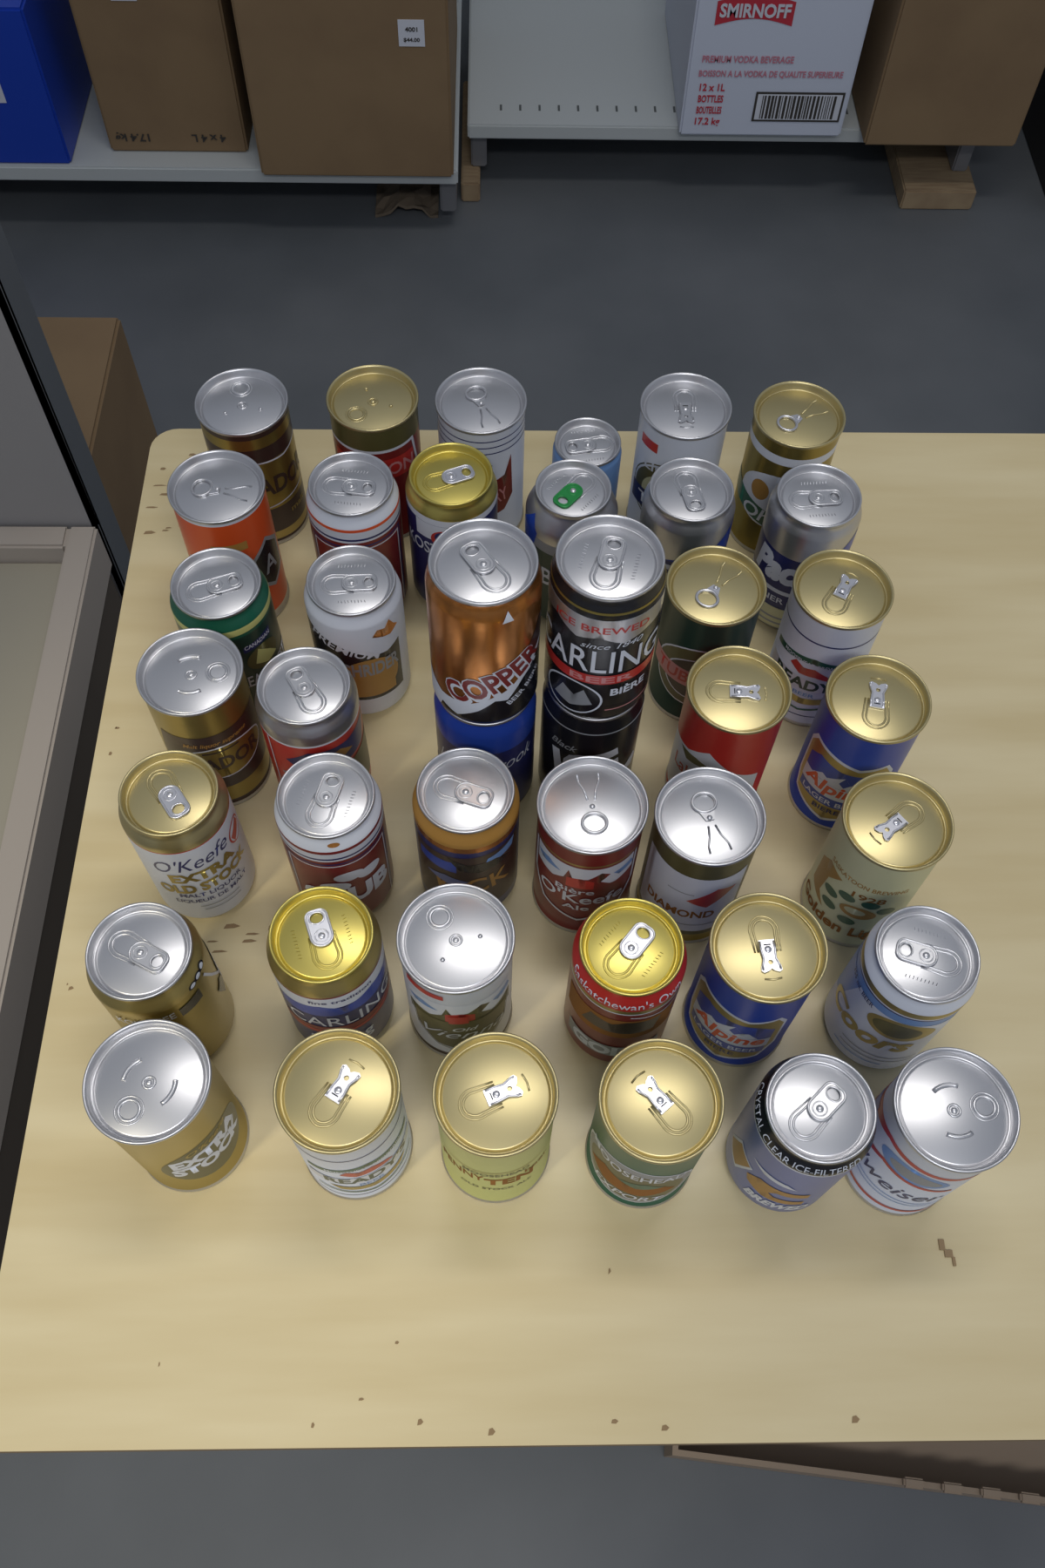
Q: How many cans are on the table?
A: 42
